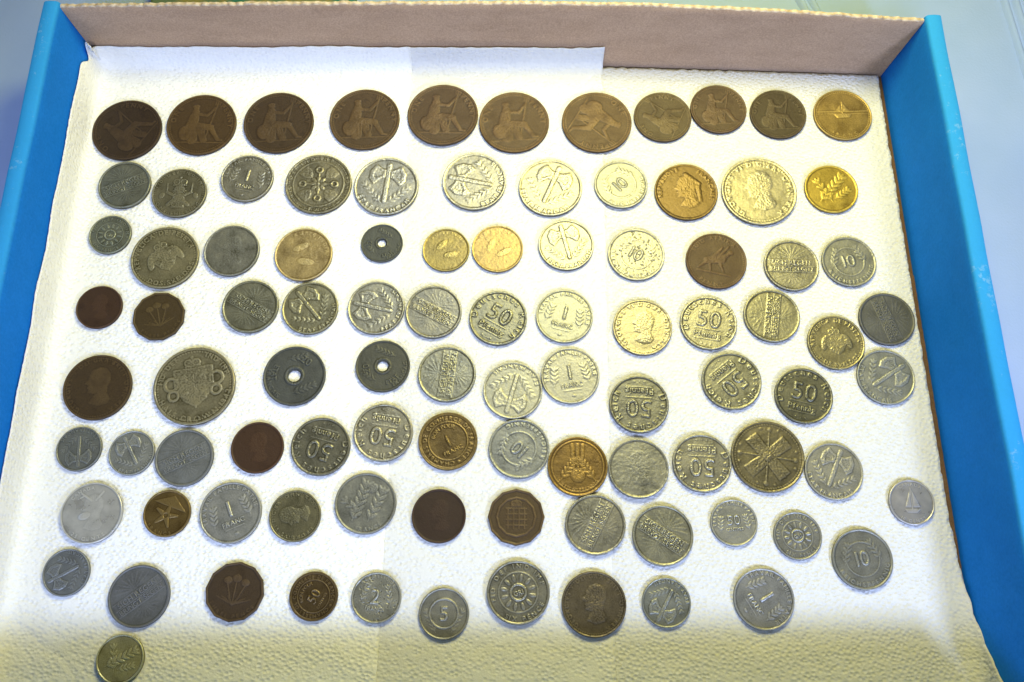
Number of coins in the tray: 95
